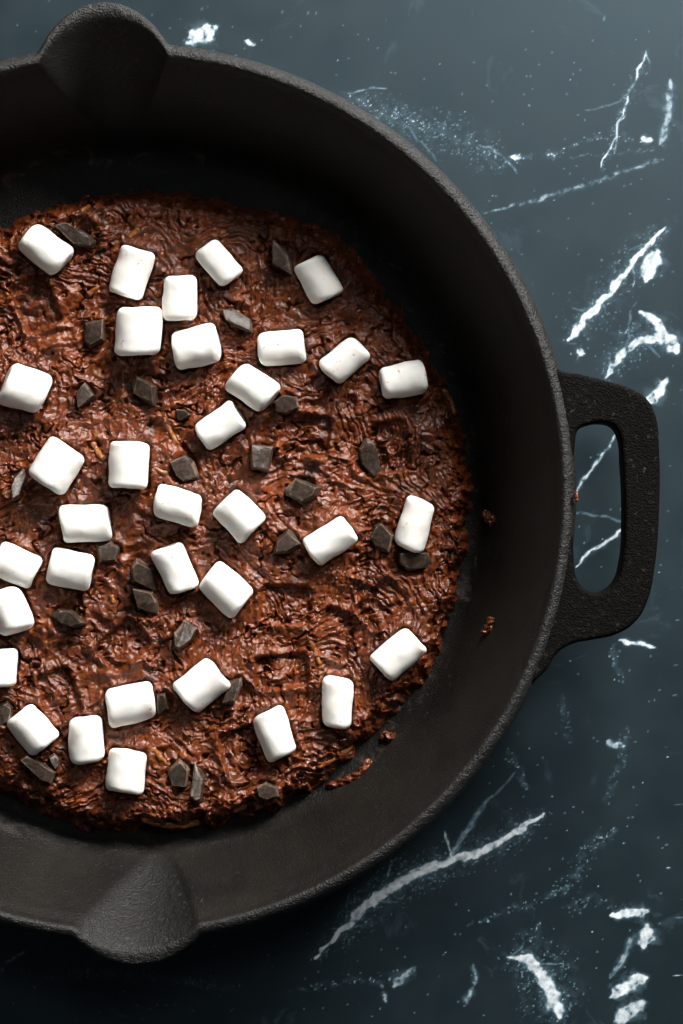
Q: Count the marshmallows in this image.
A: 34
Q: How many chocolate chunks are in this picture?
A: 29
